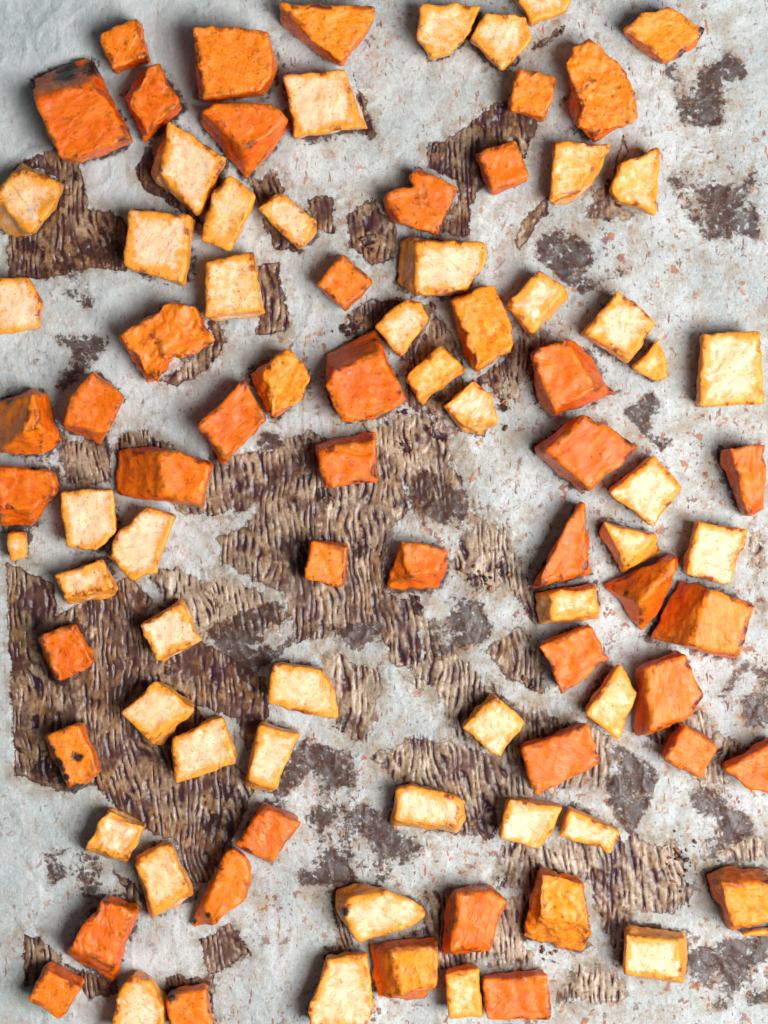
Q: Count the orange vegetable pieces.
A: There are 47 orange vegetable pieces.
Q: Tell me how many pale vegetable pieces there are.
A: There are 47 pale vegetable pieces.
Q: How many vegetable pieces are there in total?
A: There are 94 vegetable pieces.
